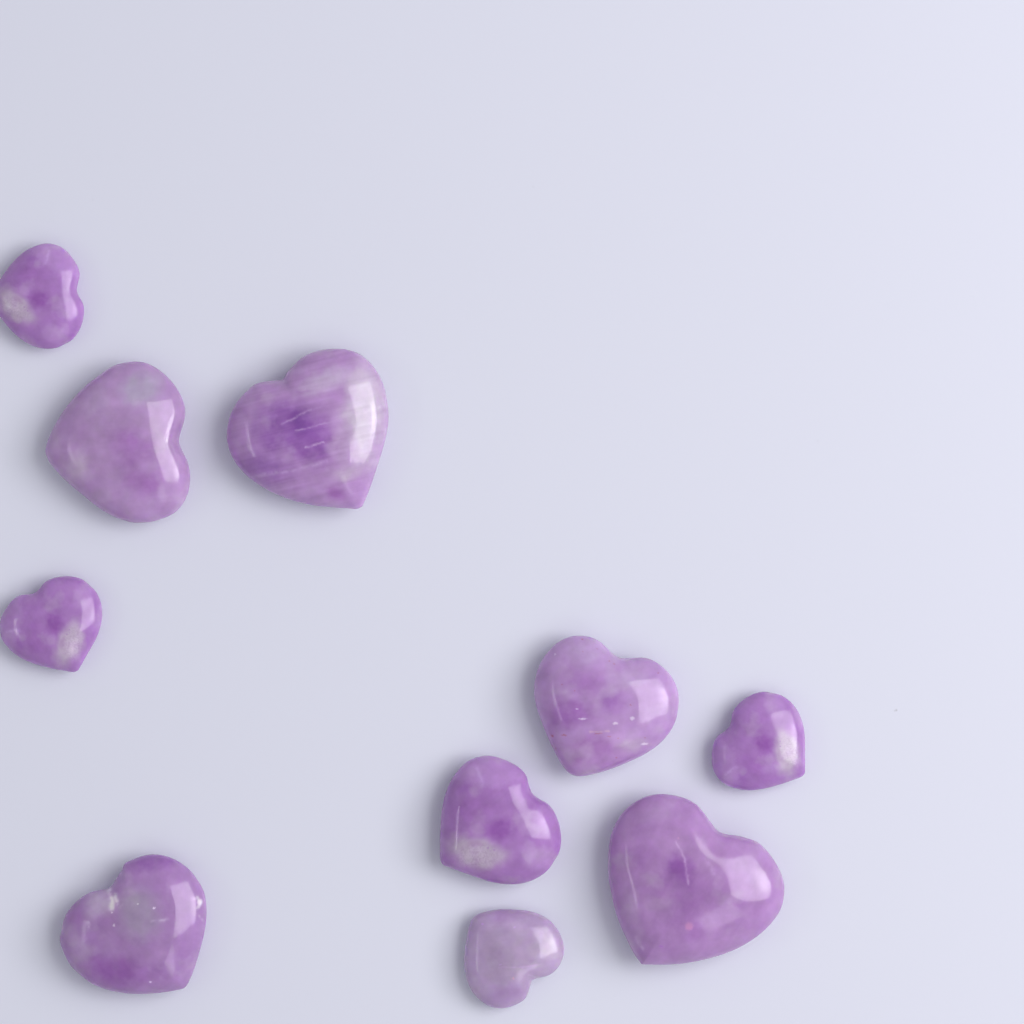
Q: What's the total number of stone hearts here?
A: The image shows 10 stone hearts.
